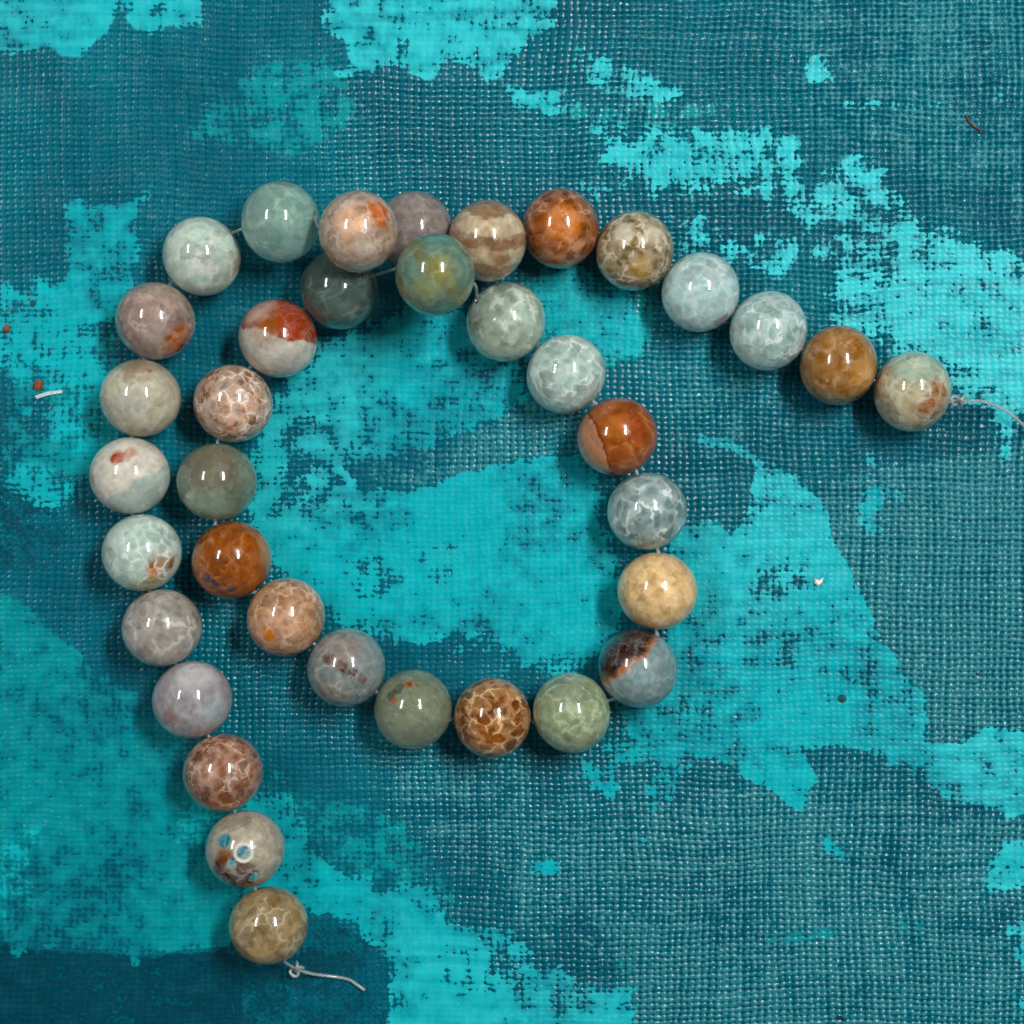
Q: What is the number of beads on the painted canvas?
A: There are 37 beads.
